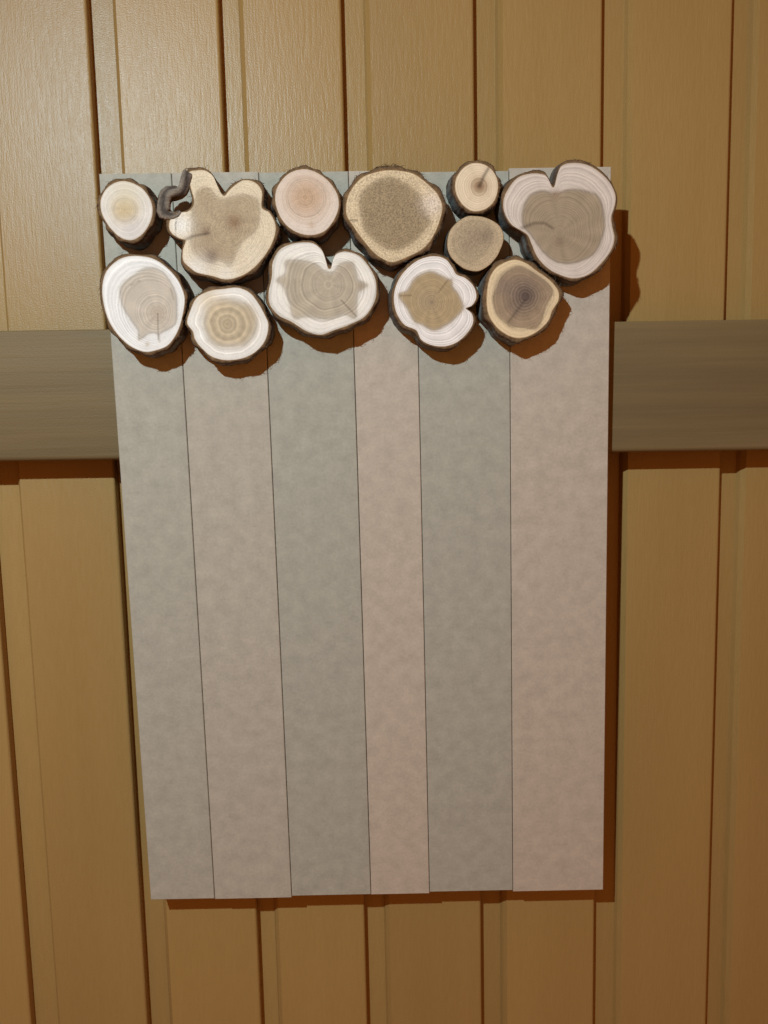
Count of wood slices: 12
